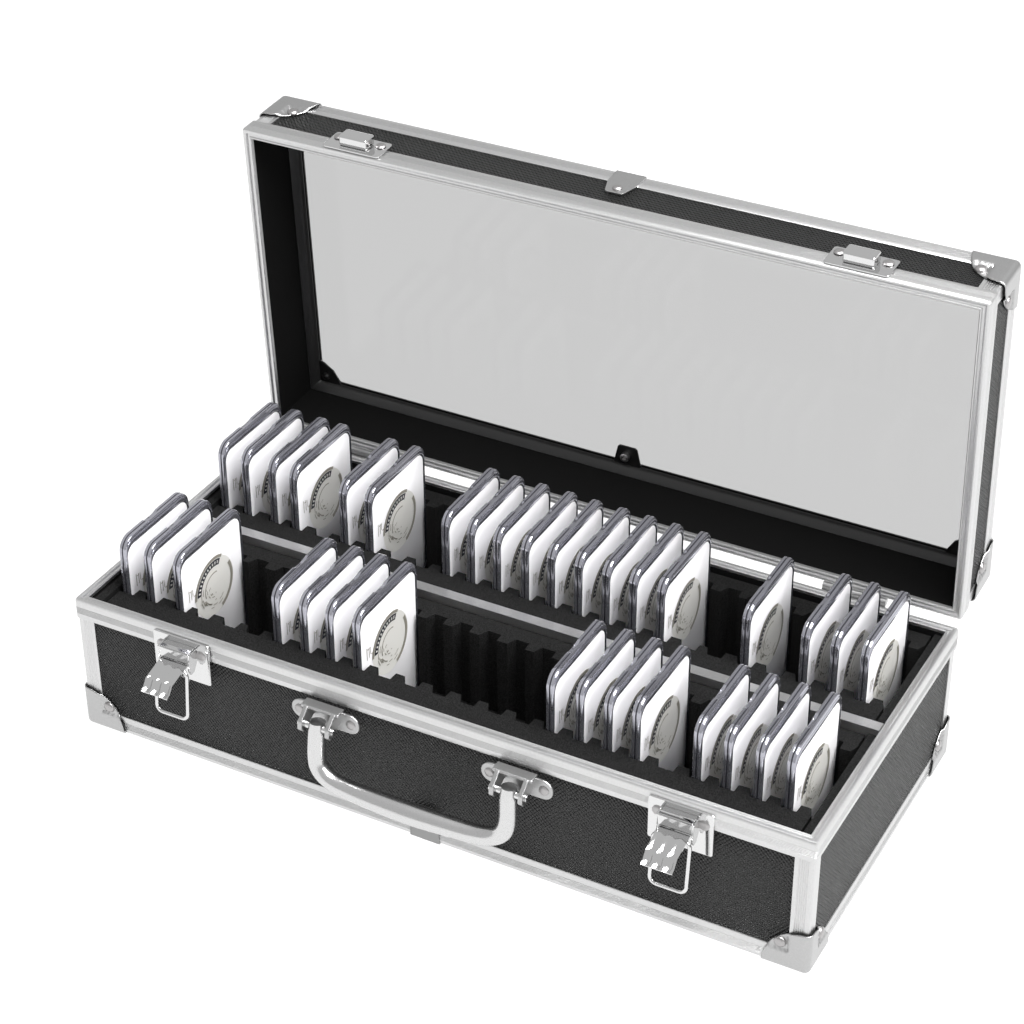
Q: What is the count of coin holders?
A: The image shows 34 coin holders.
